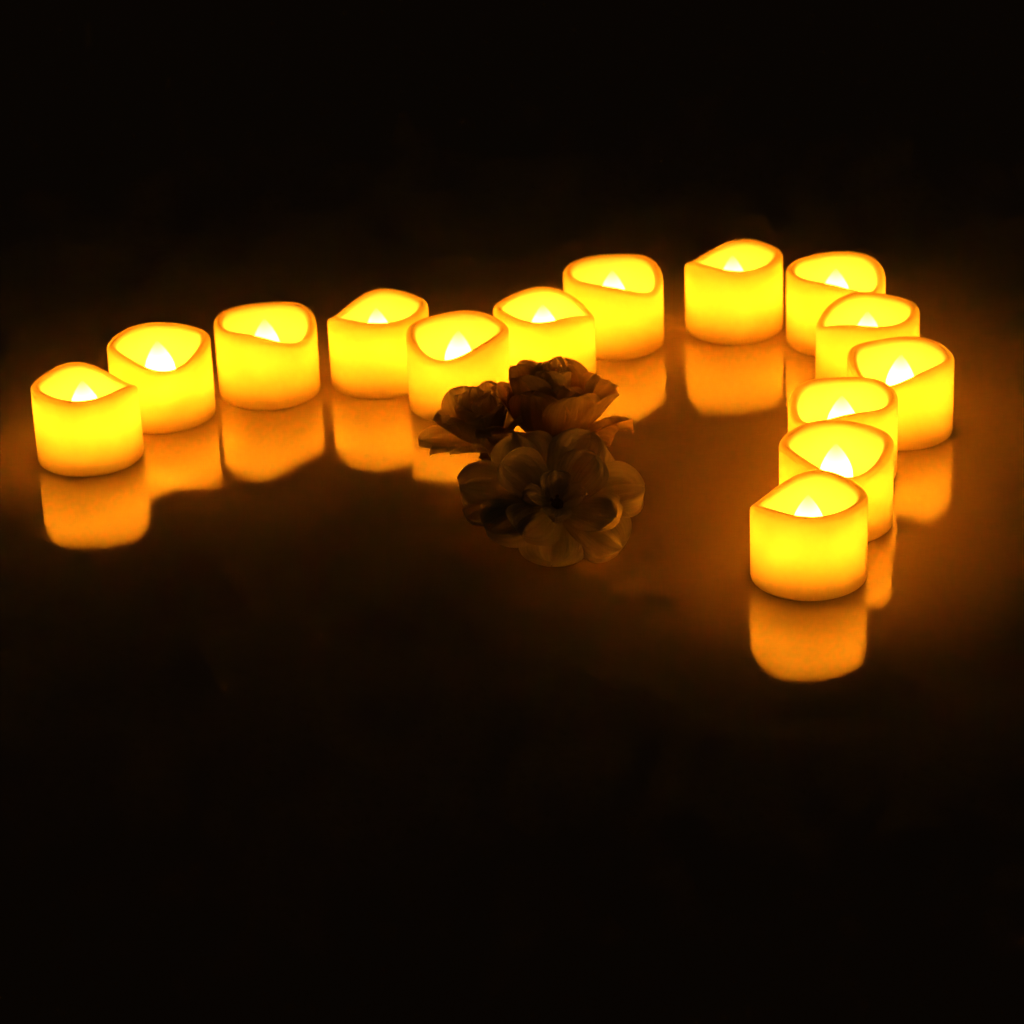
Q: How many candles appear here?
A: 14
